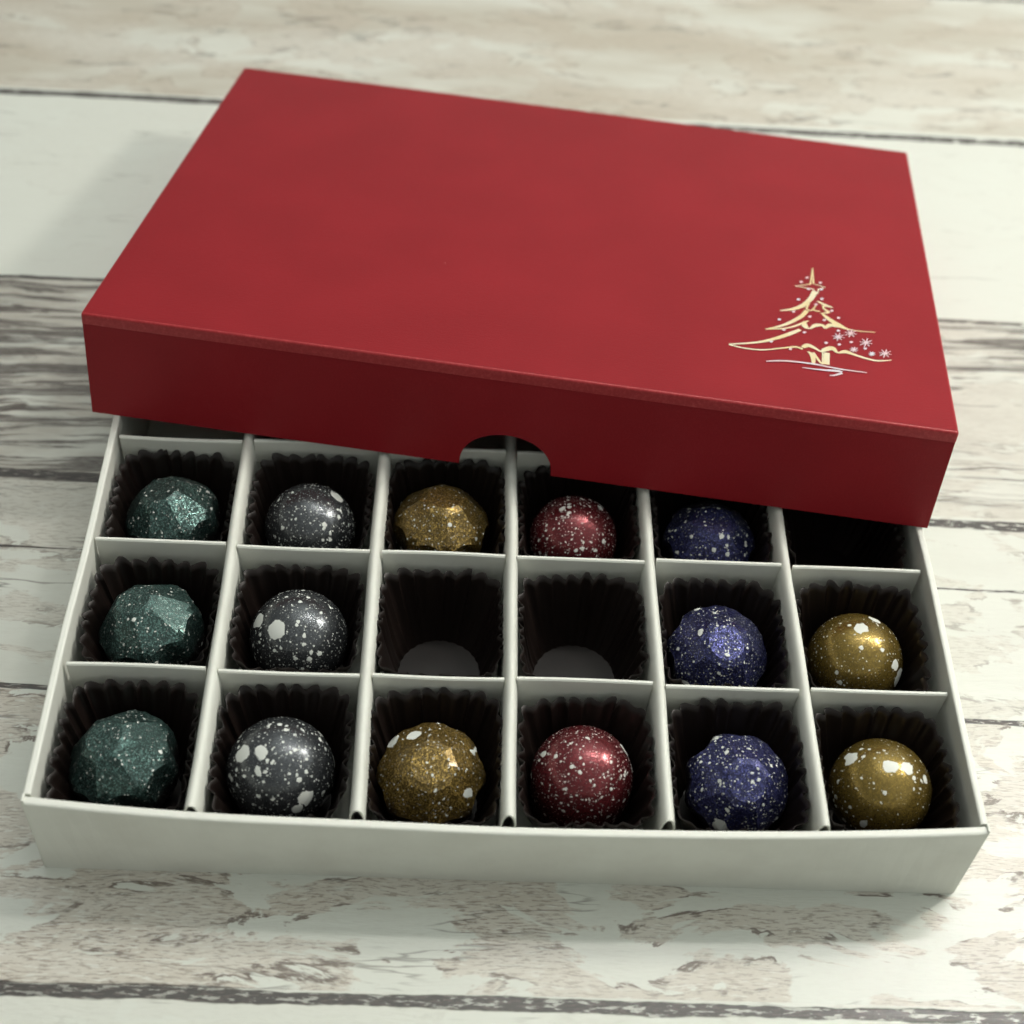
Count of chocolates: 15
